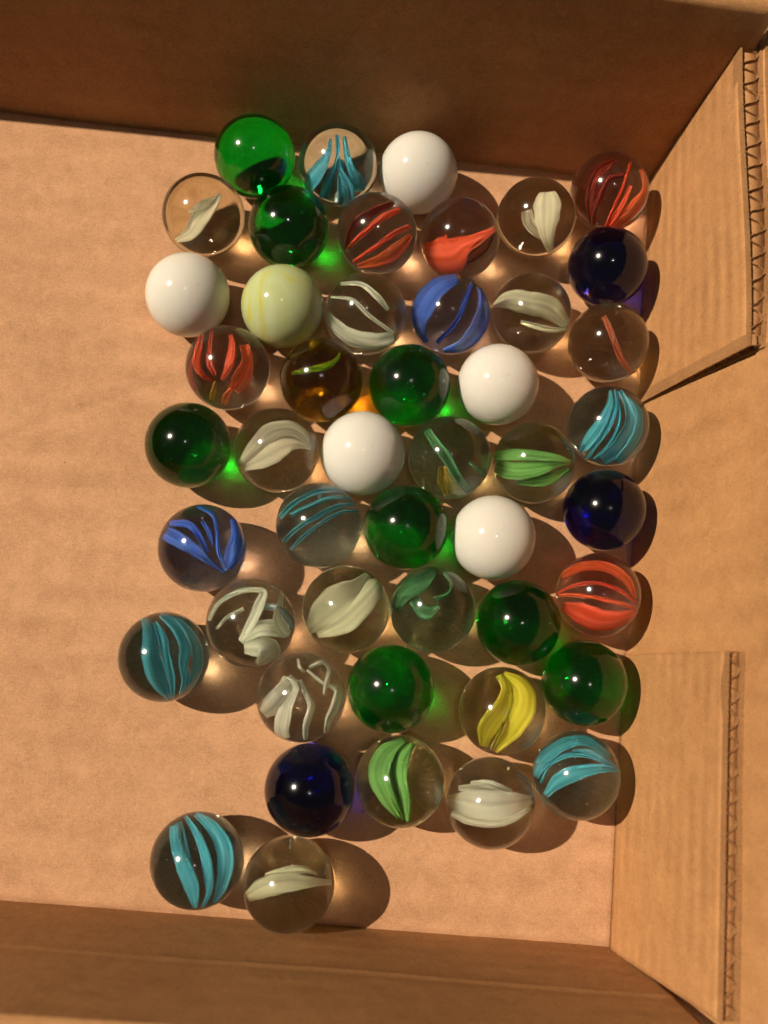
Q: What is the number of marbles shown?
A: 47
